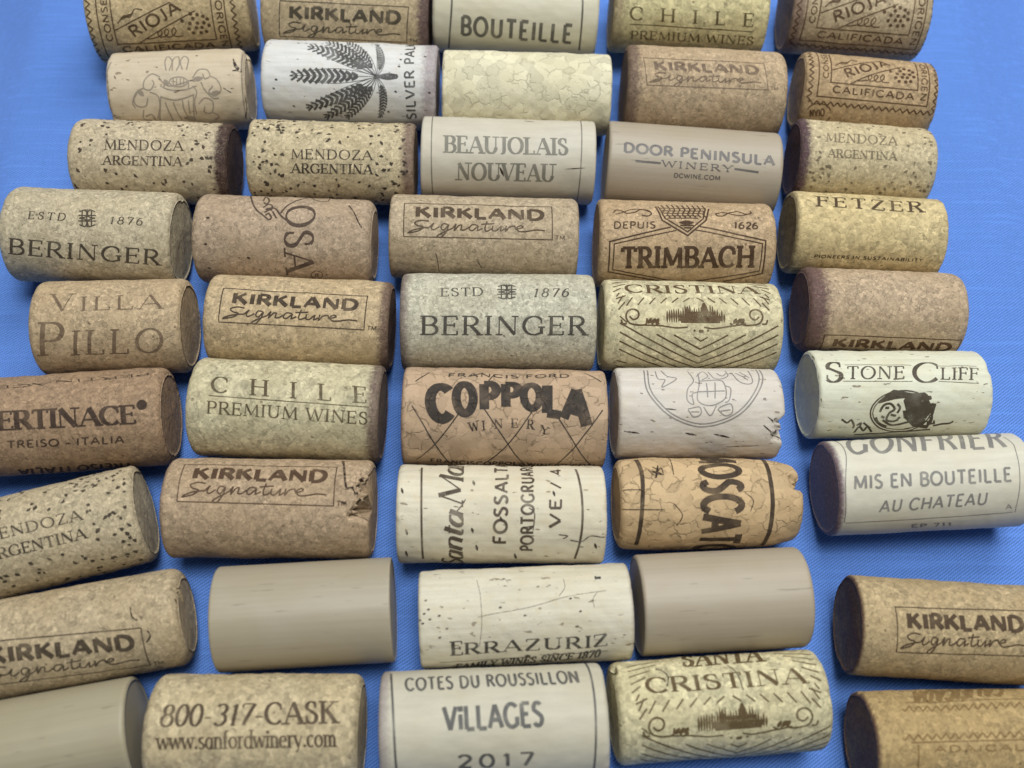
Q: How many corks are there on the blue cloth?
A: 45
